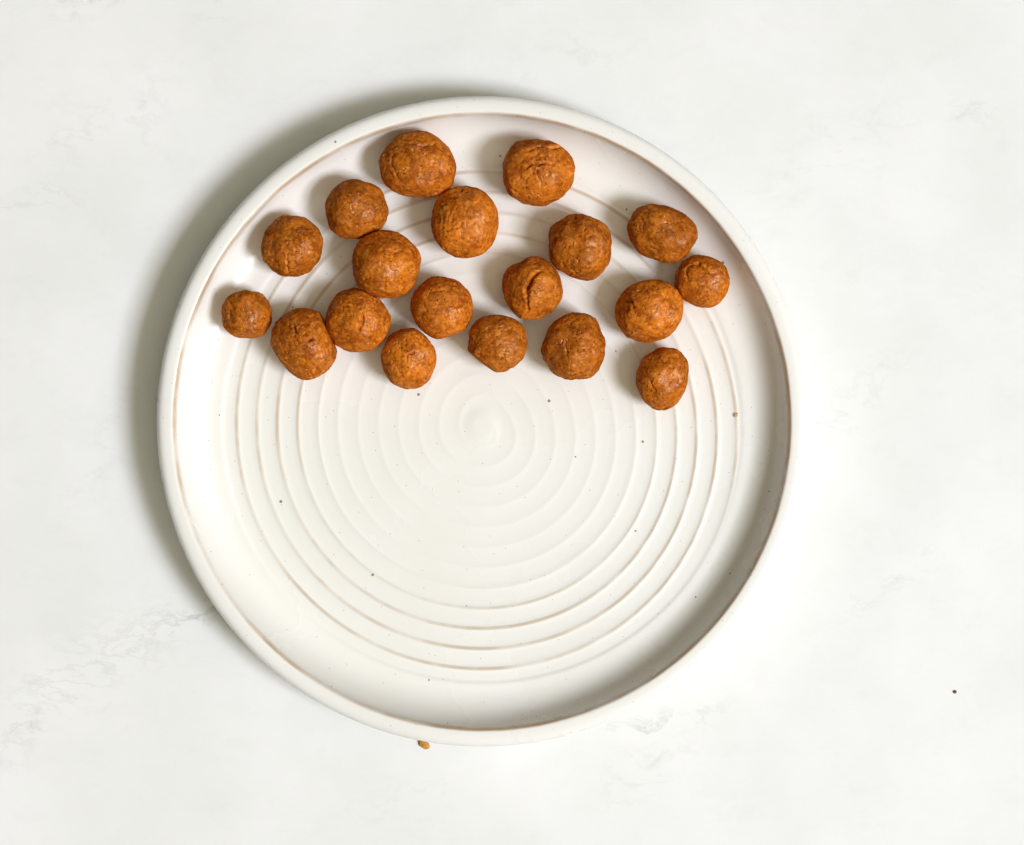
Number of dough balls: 19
